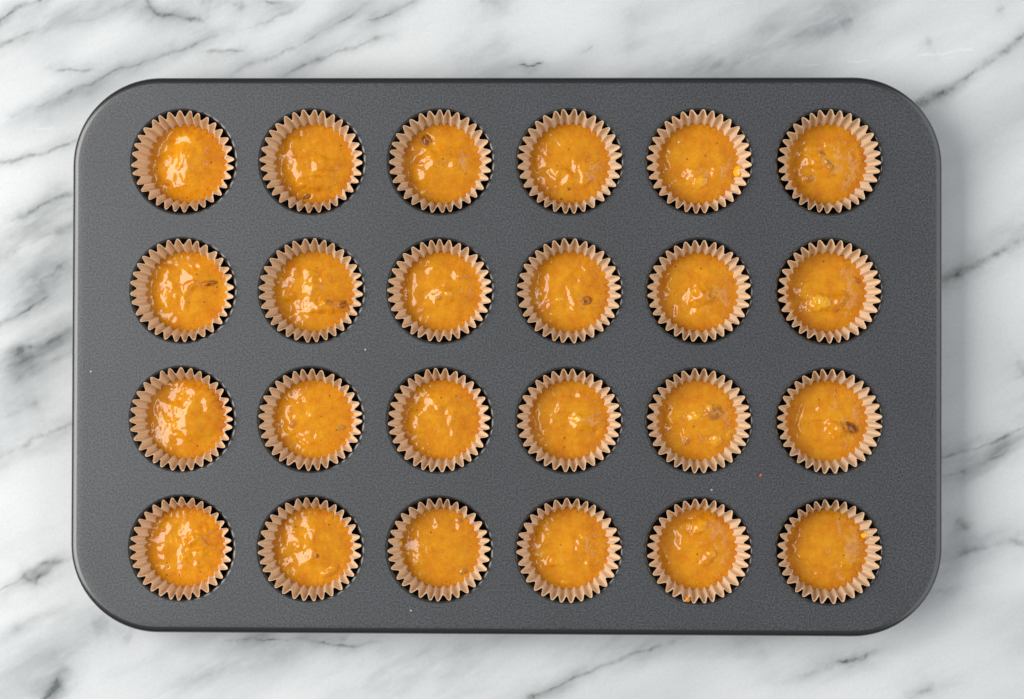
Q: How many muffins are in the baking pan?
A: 24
